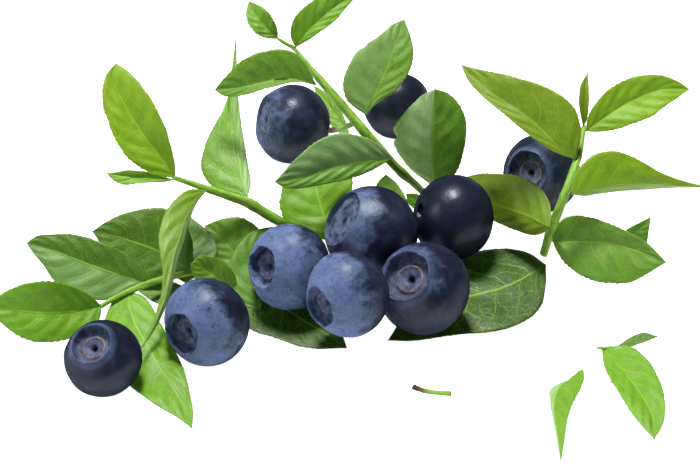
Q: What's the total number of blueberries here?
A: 10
